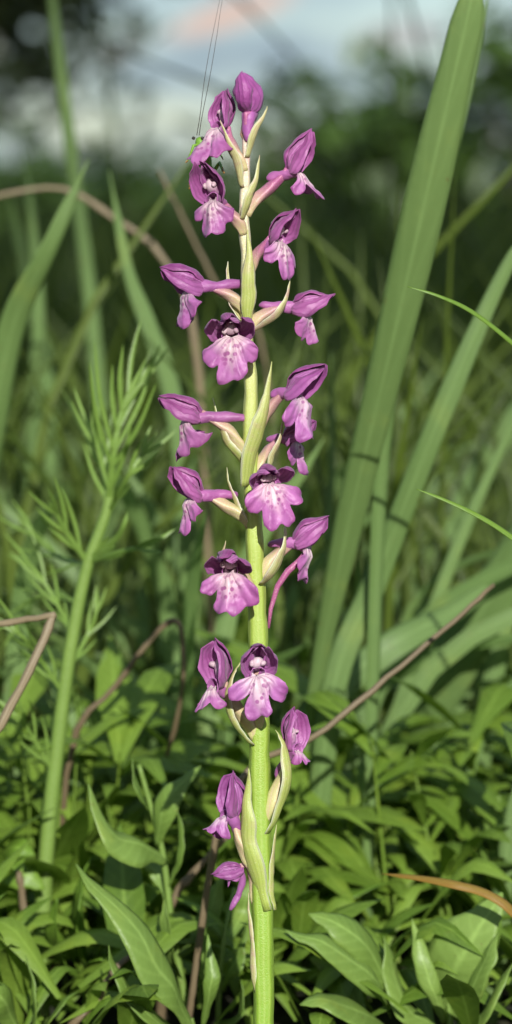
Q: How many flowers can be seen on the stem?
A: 20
